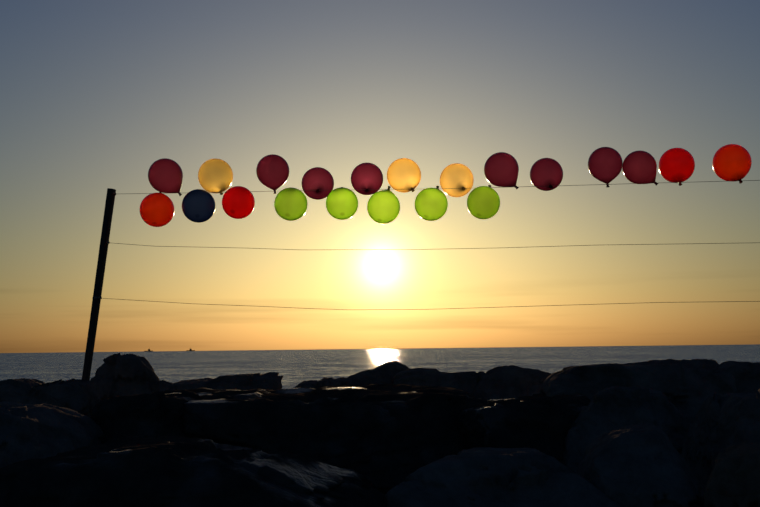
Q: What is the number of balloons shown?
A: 21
